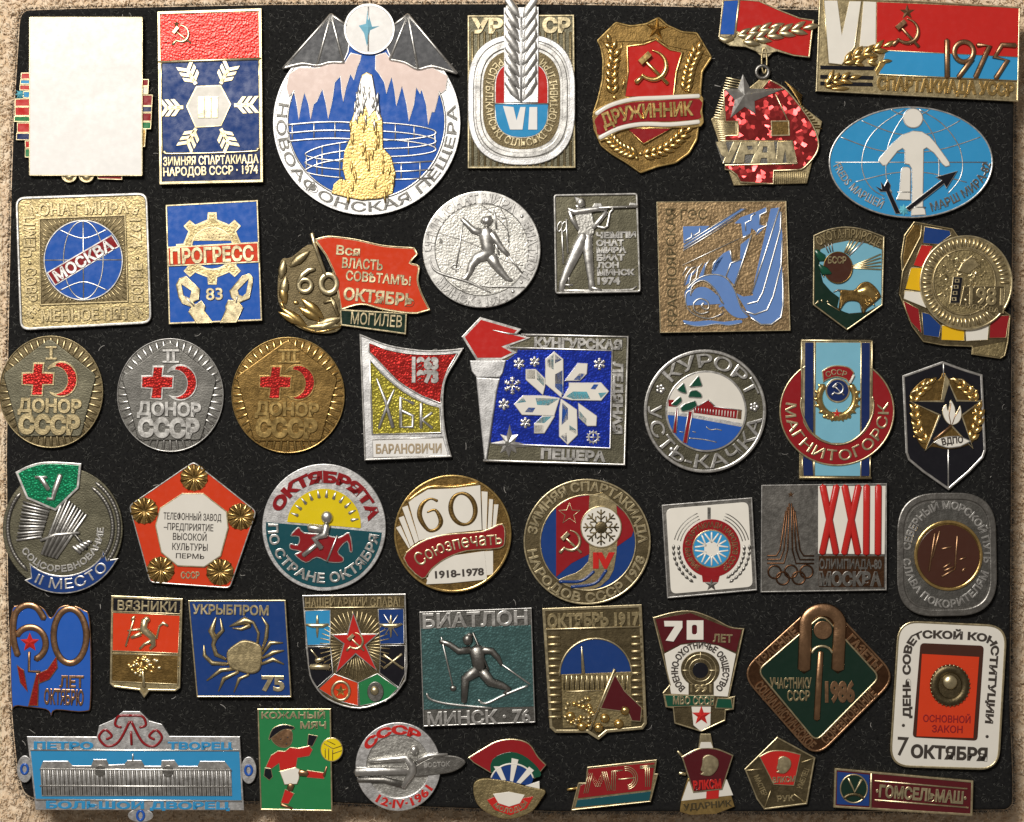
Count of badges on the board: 49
